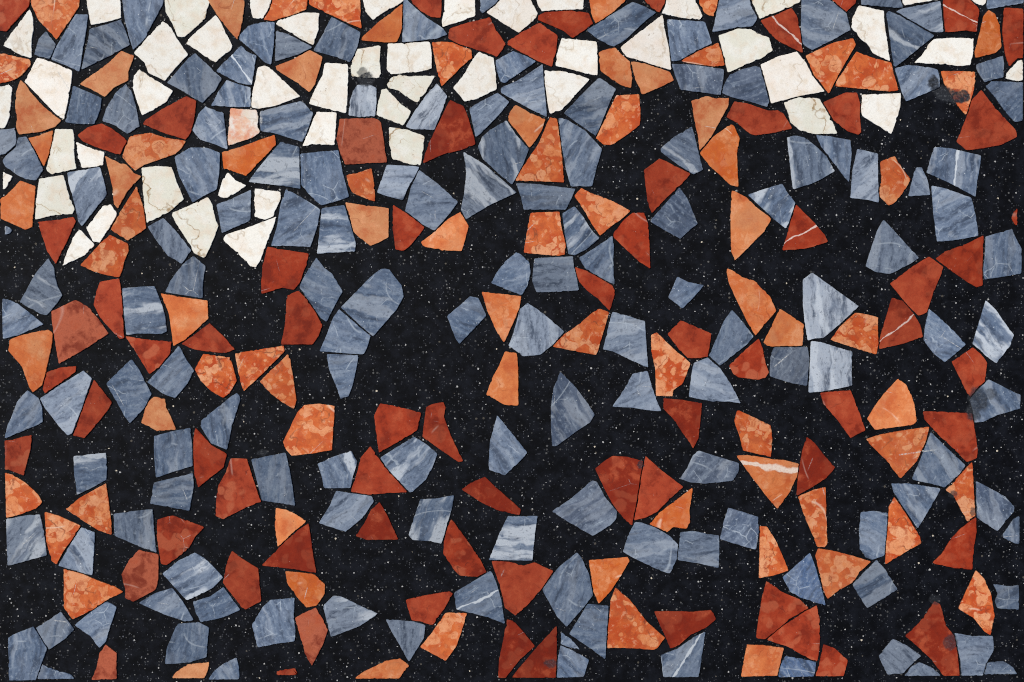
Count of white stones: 49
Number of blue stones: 143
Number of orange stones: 75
